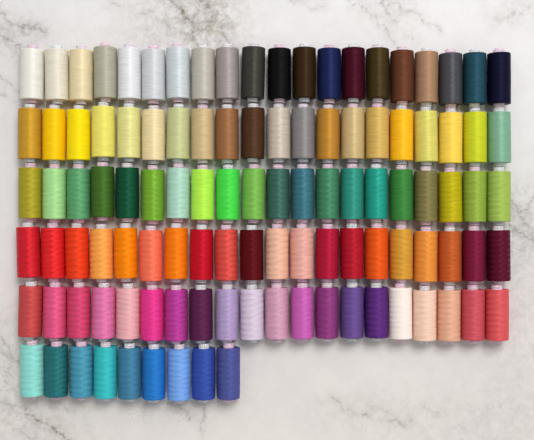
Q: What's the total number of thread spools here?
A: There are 109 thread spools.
